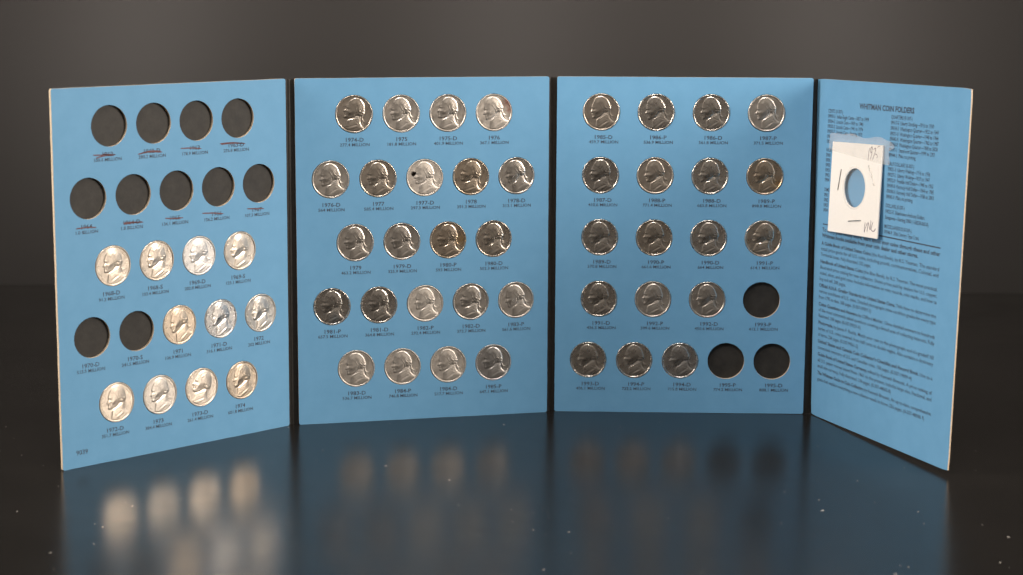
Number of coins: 51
